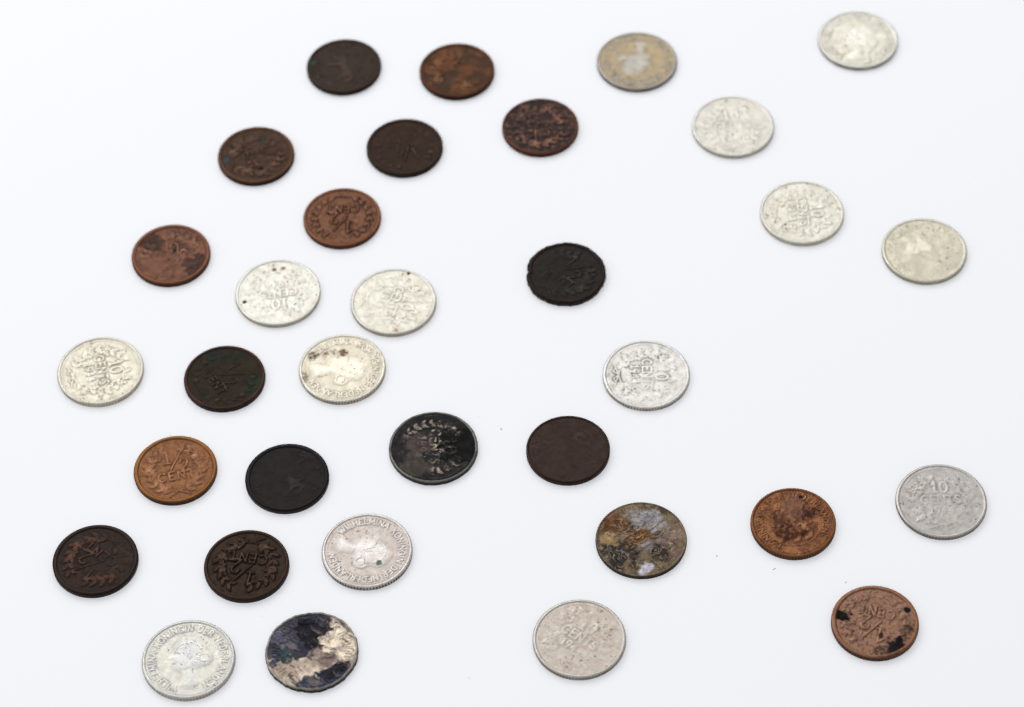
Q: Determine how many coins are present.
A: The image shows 33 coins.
